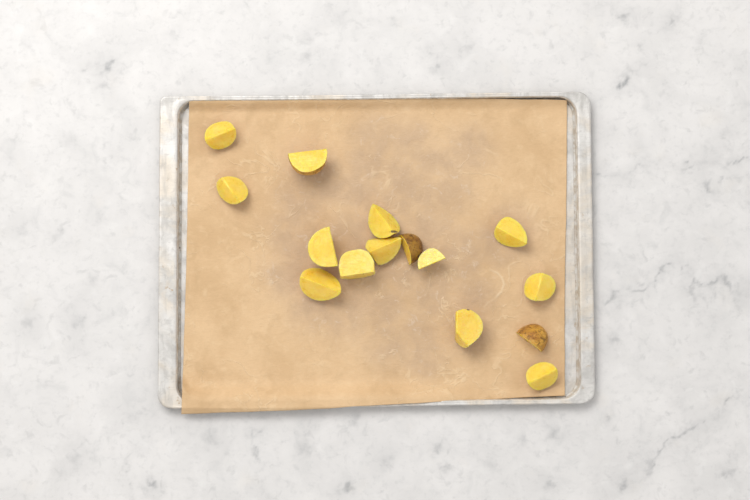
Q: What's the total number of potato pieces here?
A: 15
